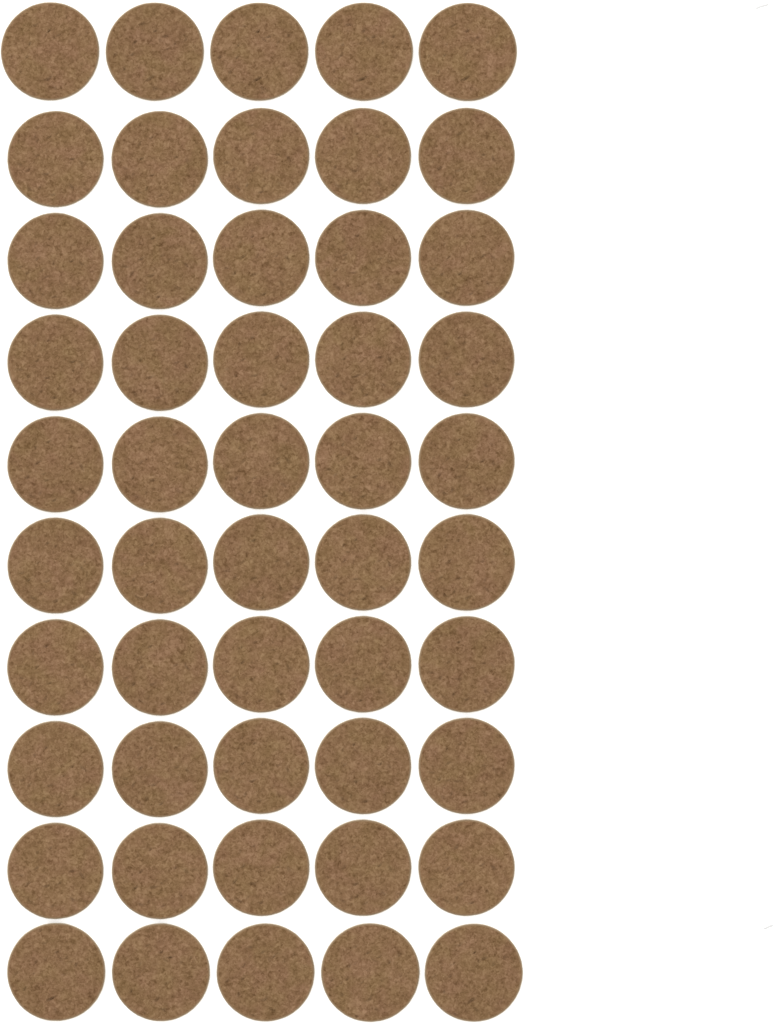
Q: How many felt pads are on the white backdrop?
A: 50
